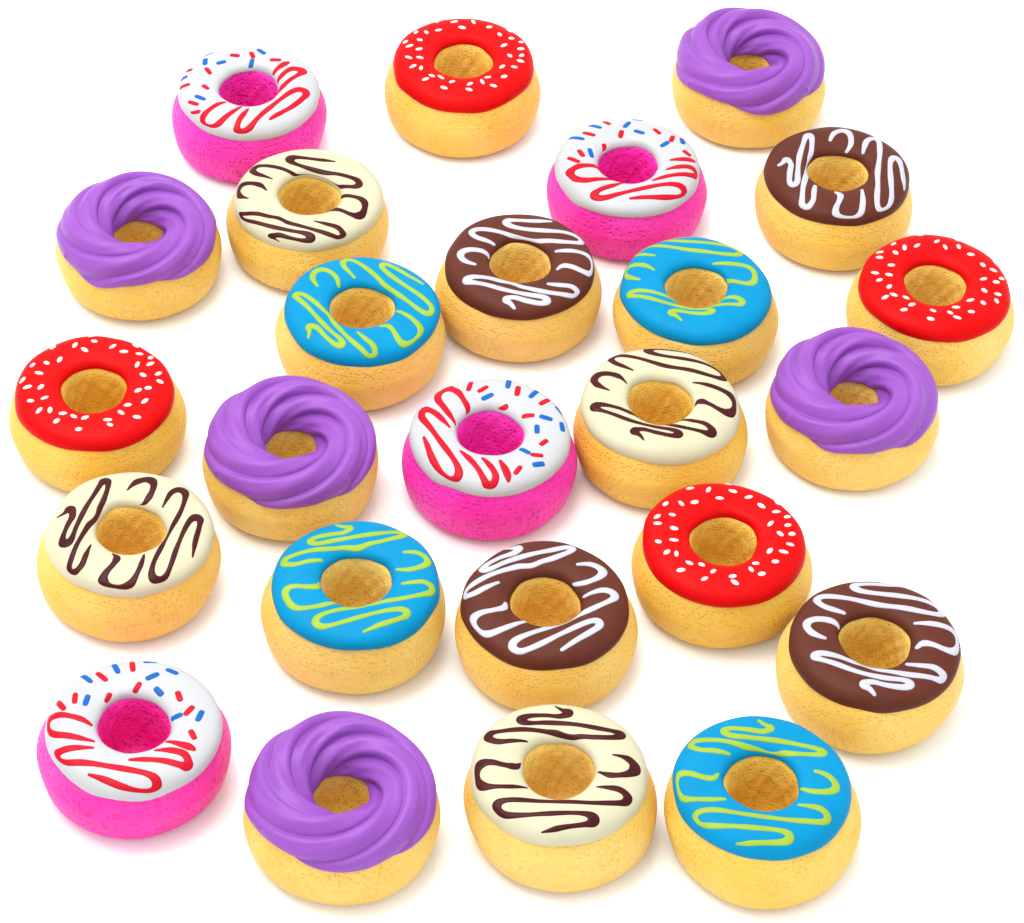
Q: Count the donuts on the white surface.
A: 25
